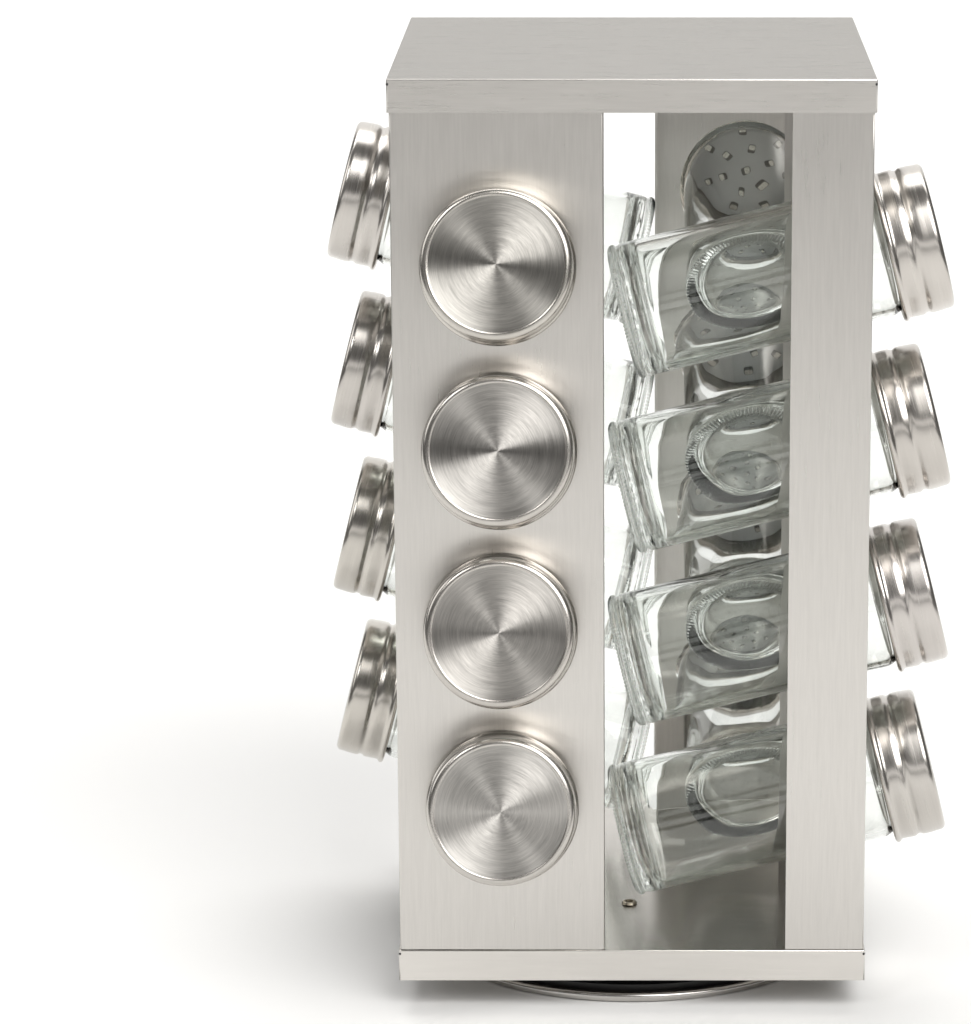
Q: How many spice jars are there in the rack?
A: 16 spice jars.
